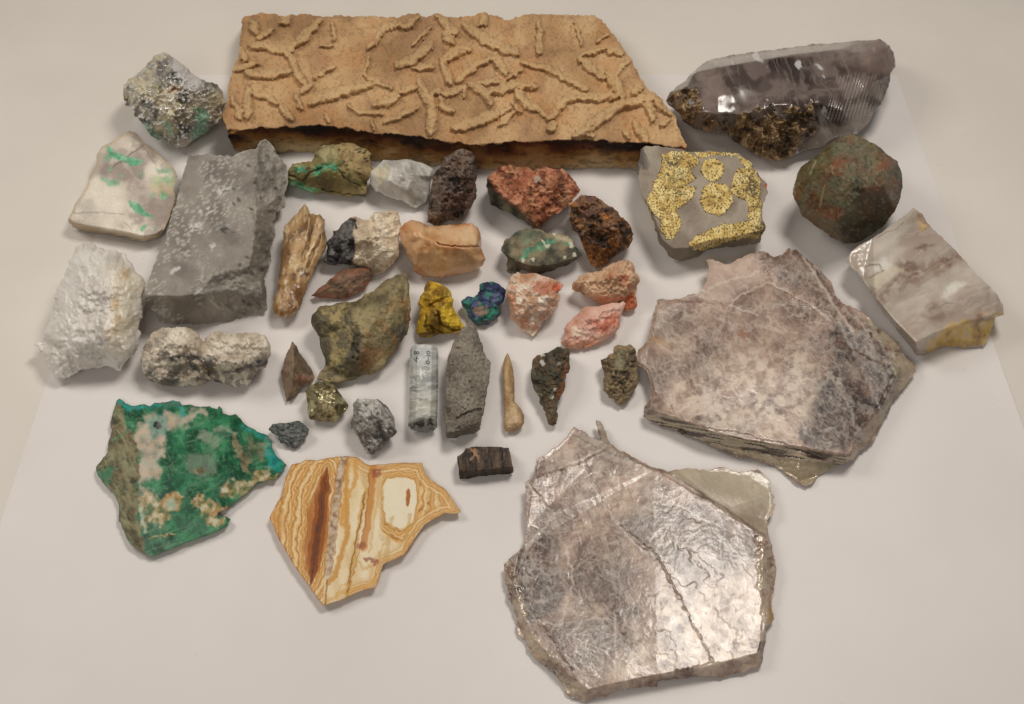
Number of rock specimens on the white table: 40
